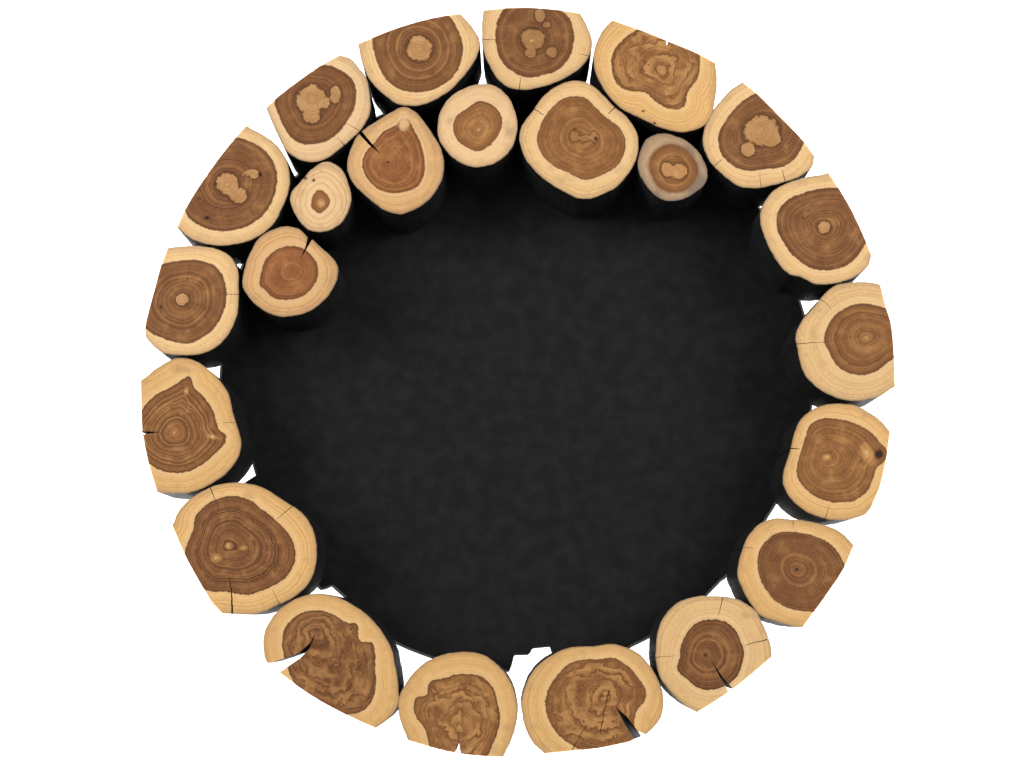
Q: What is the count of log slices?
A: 23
